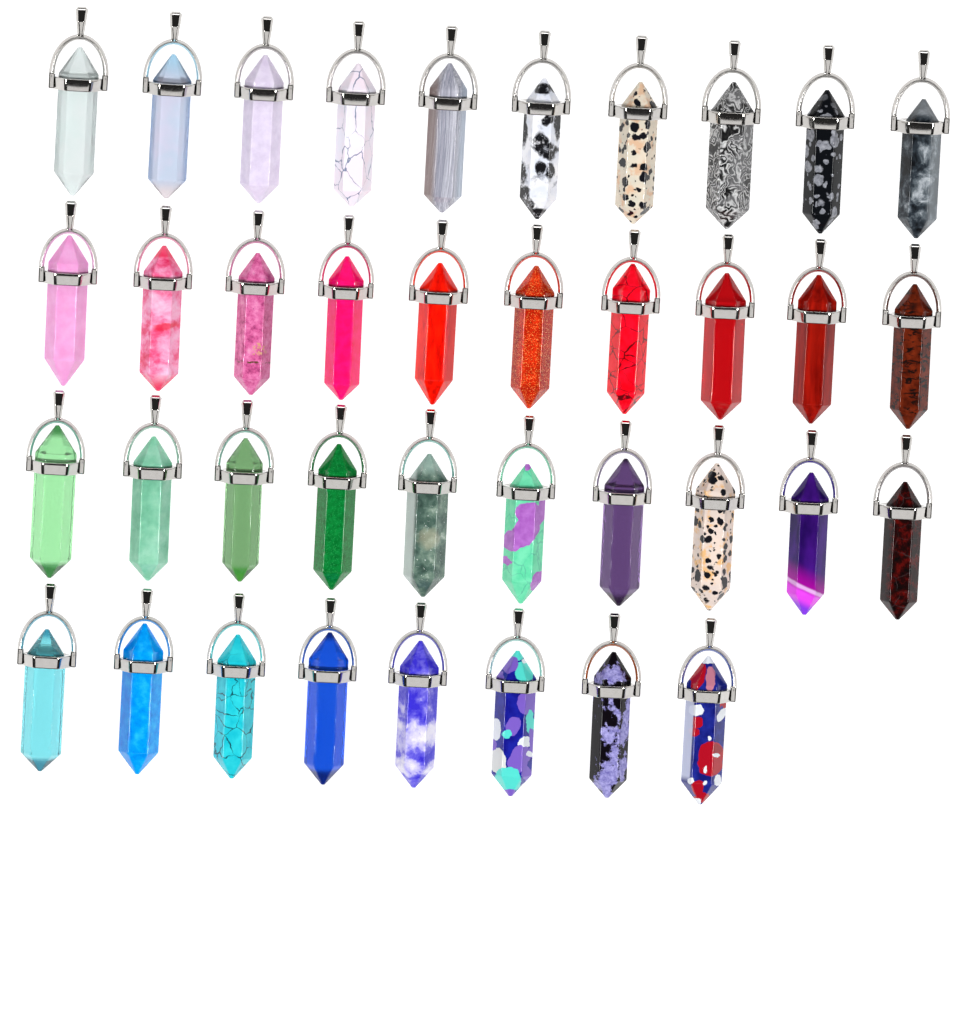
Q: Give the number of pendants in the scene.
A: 38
